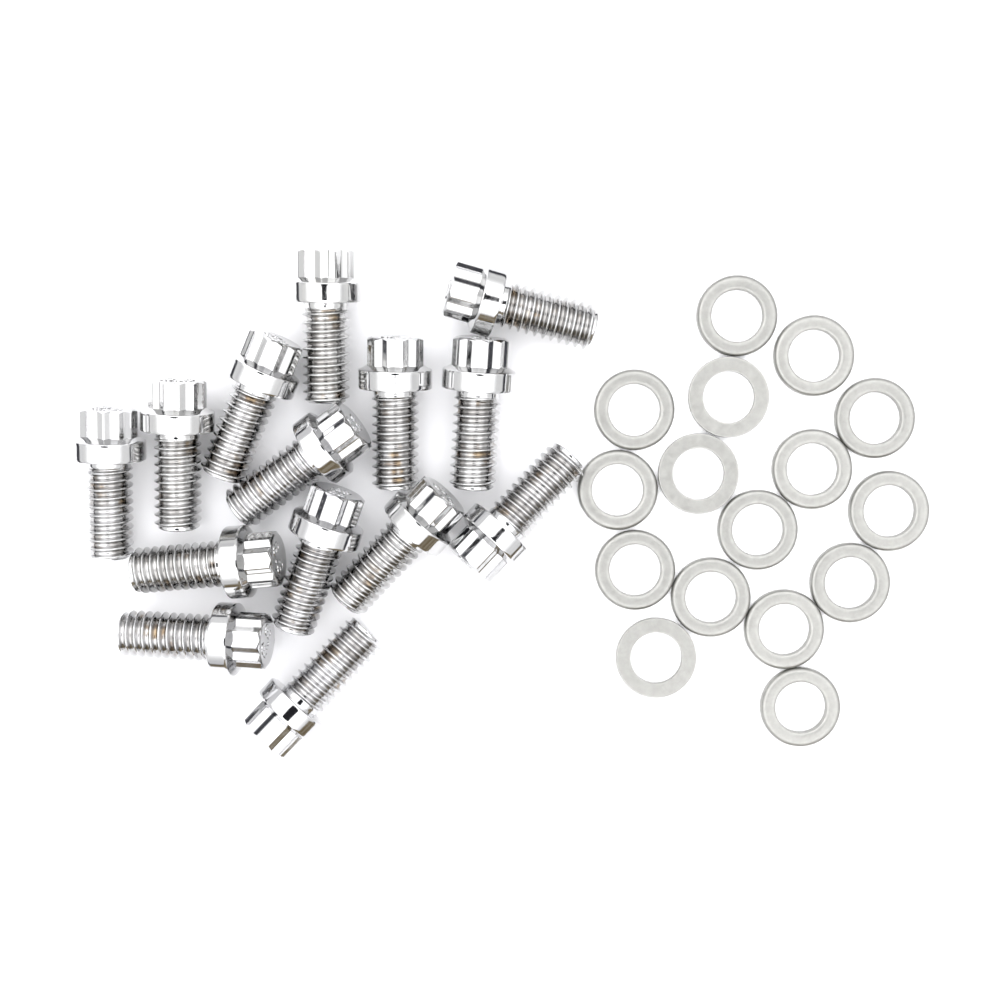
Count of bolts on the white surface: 14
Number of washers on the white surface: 16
